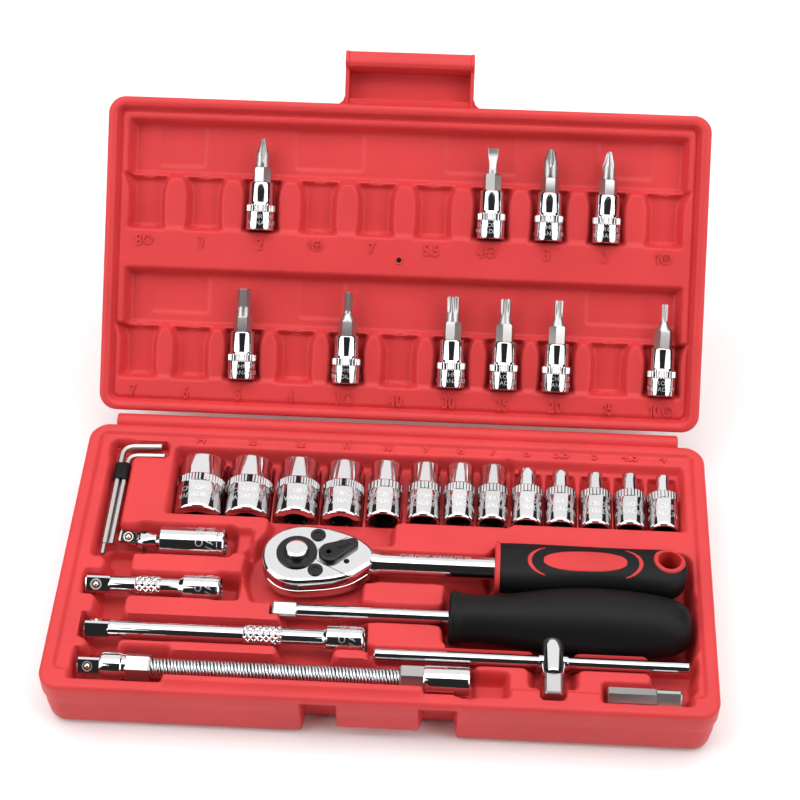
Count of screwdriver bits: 10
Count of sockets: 13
